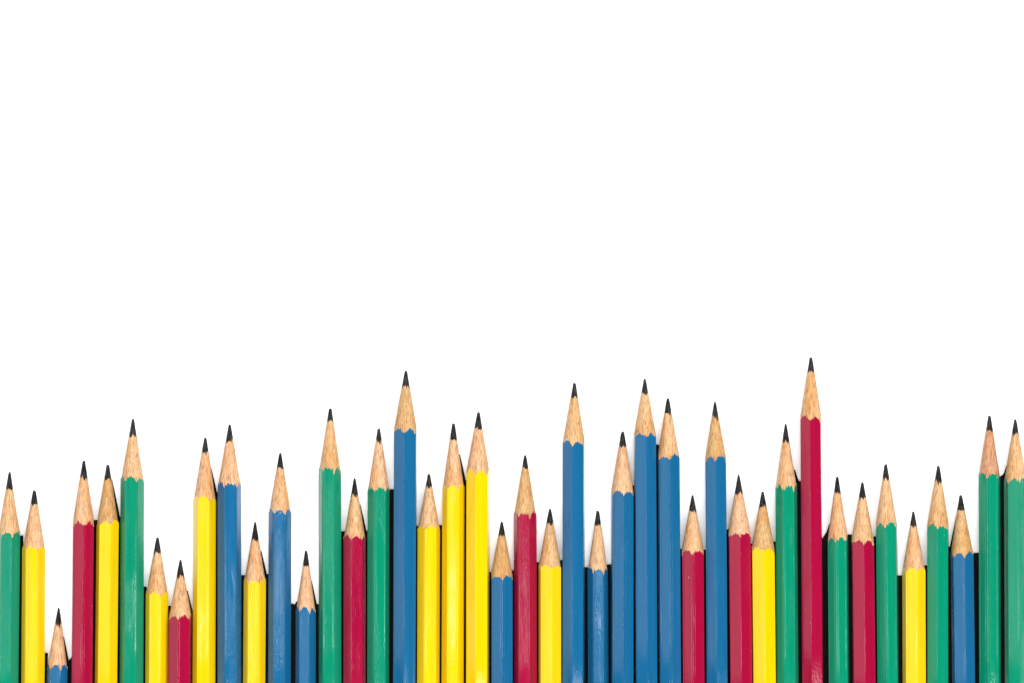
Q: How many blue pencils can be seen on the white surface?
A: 13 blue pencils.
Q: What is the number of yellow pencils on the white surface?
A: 11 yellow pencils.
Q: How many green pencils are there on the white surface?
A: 10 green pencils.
